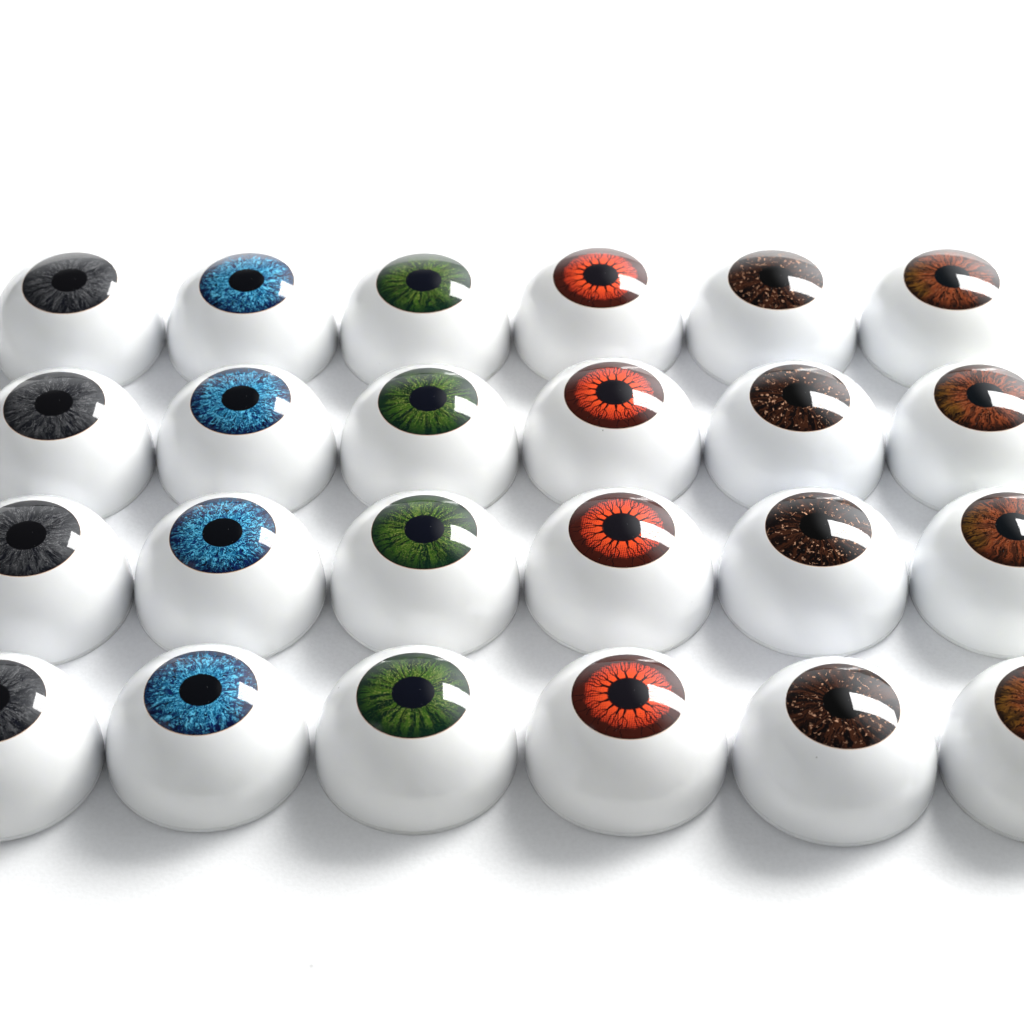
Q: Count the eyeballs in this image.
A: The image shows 24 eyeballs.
